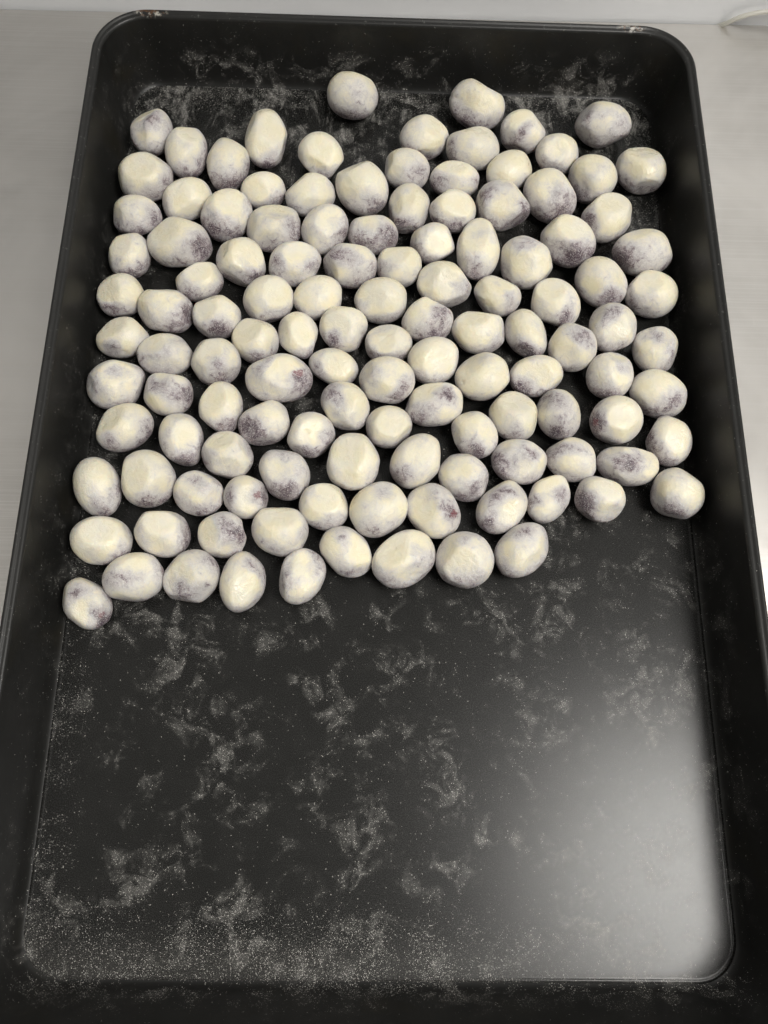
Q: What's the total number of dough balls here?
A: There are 123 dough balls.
